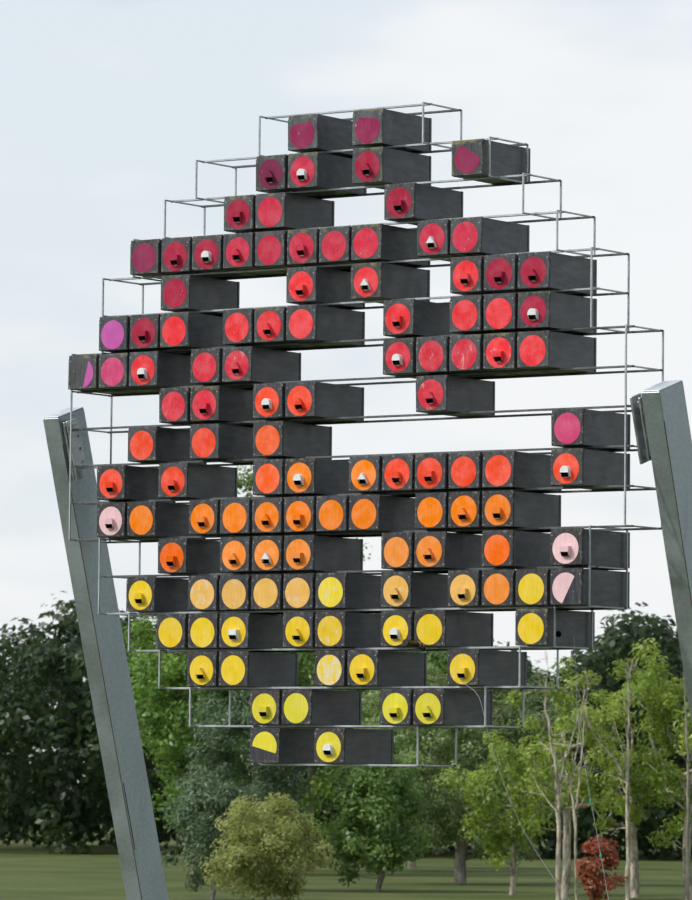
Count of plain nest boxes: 54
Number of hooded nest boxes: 59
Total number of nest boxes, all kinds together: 113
